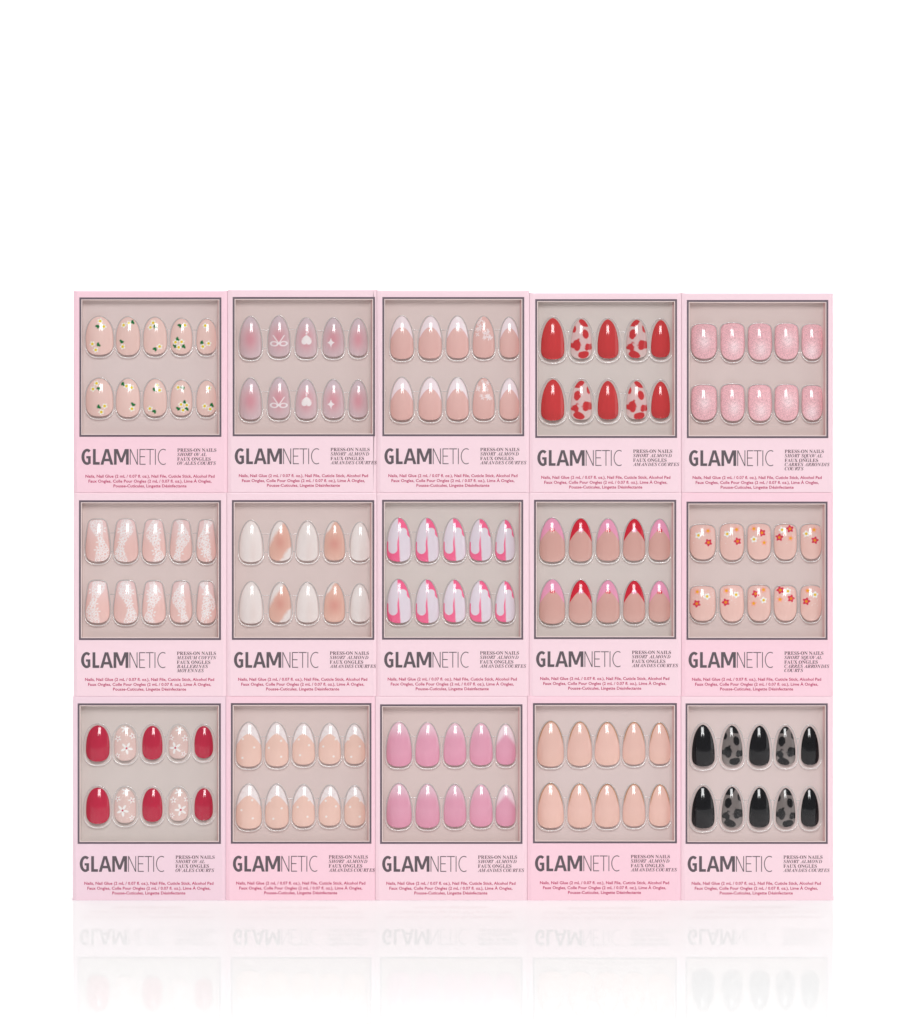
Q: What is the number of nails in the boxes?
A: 150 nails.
